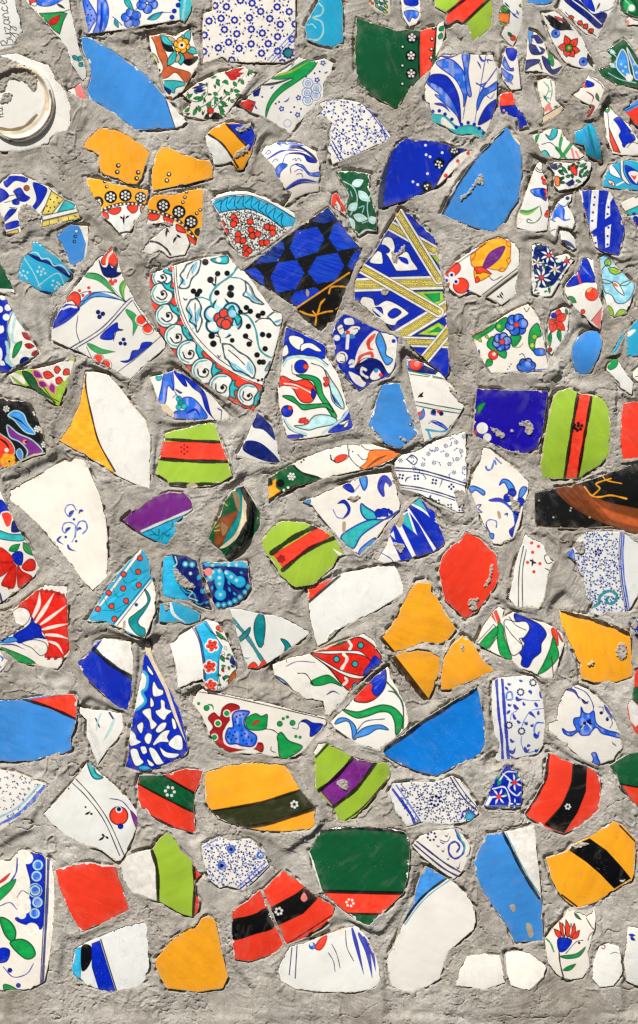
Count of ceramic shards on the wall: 152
